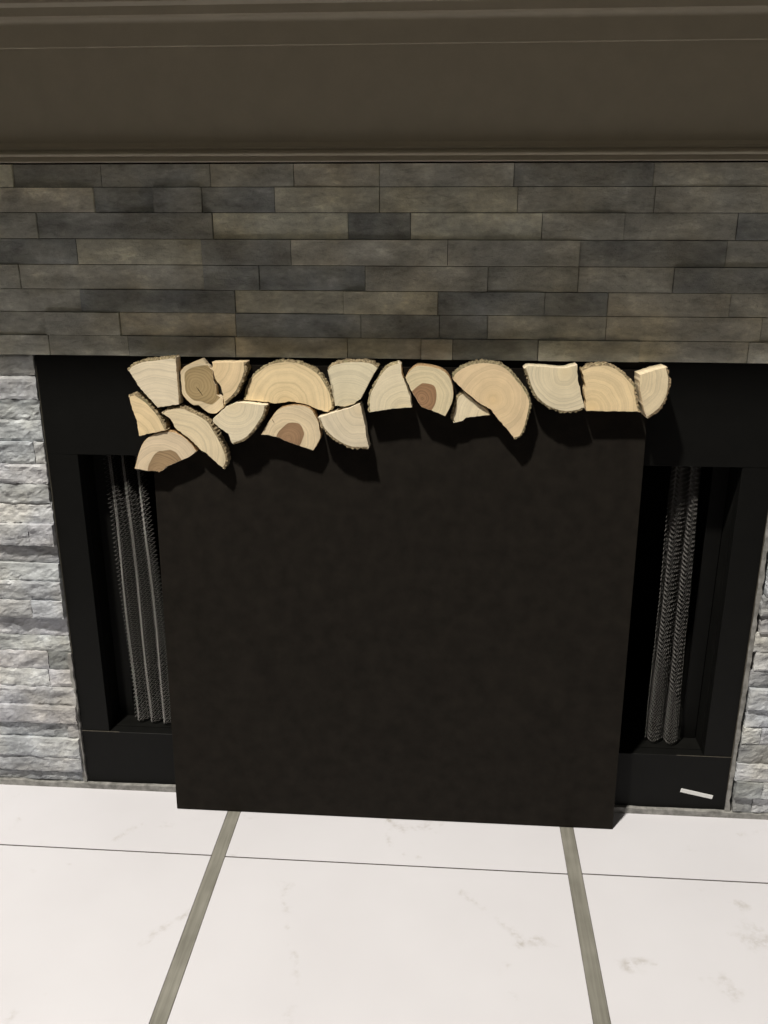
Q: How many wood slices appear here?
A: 18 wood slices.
